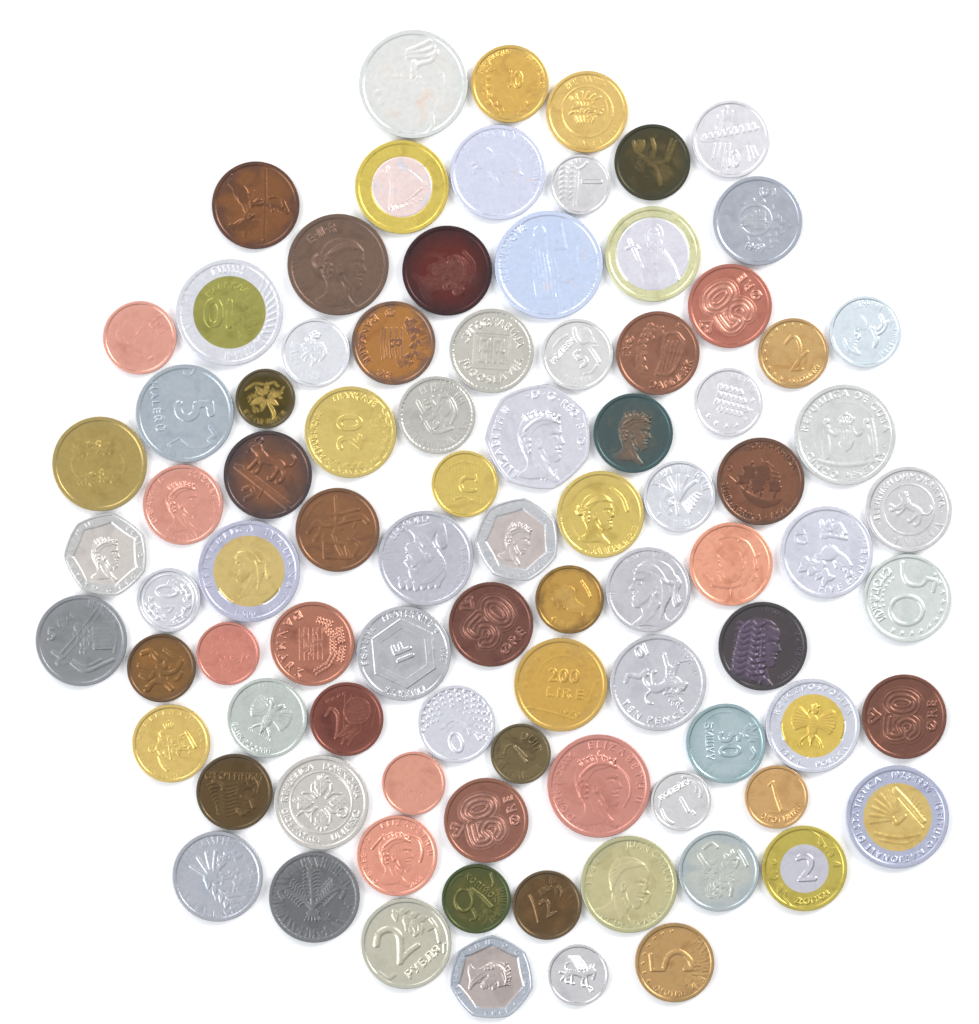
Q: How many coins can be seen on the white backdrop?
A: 88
